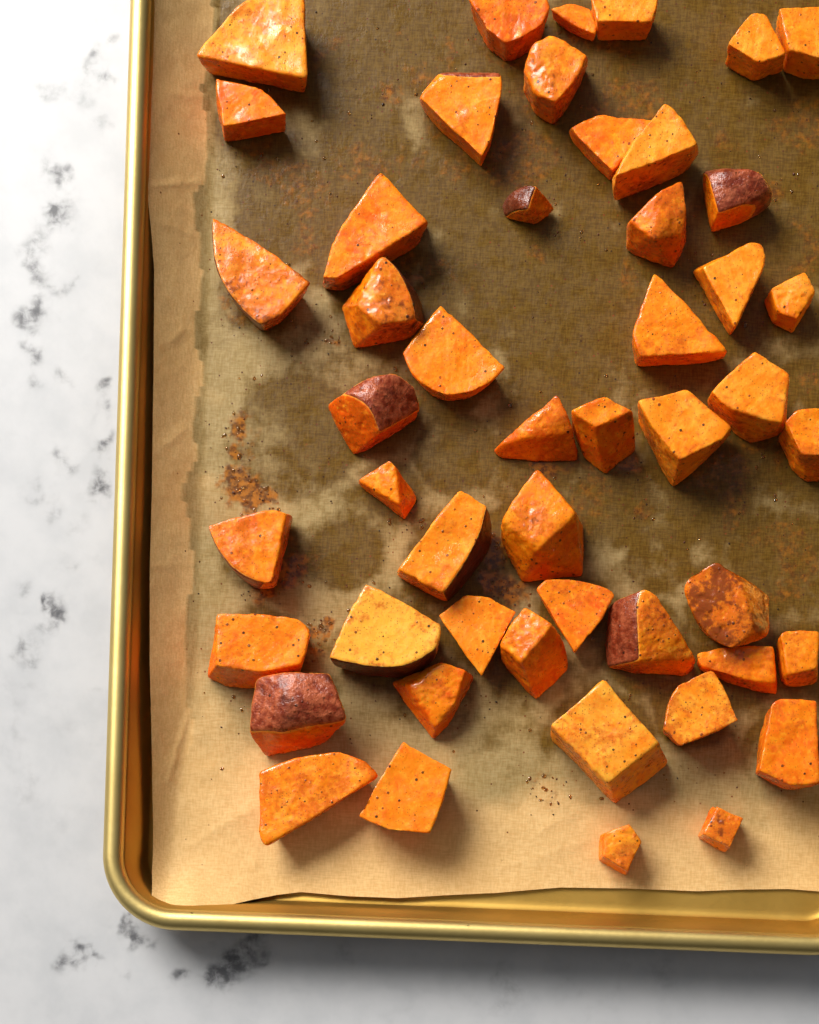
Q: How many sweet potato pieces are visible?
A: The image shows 49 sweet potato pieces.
